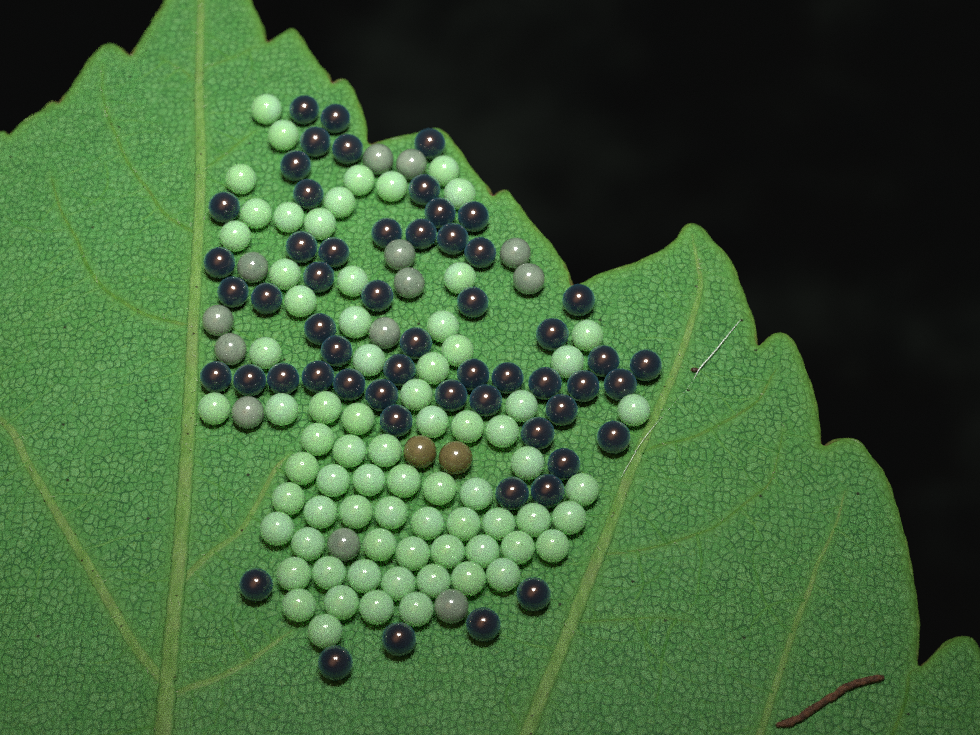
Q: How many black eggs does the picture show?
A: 56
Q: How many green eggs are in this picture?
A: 74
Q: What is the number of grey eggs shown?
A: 13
